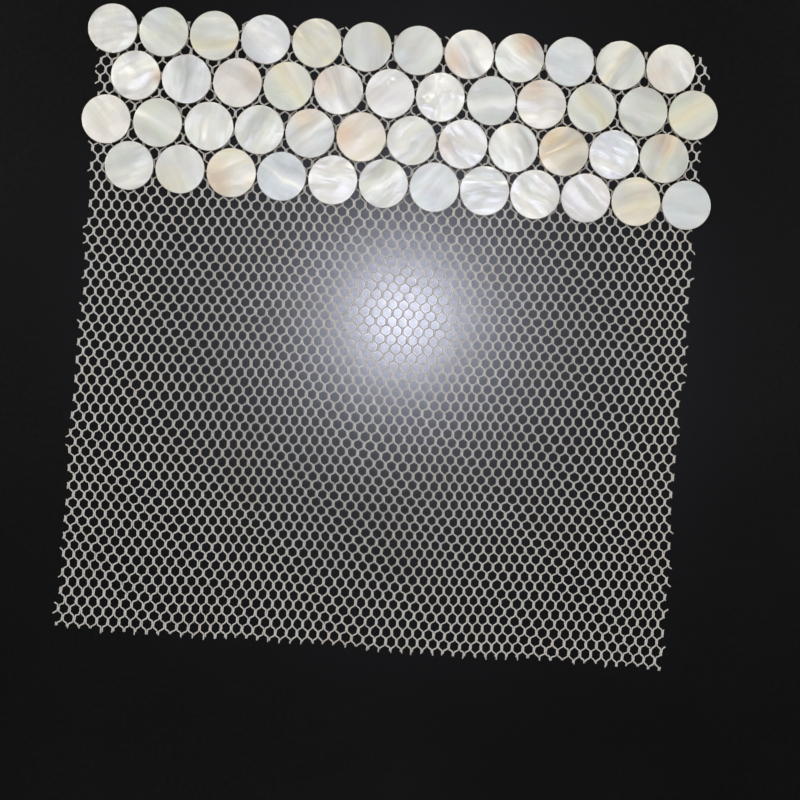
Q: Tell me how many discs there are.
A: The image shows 48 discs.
